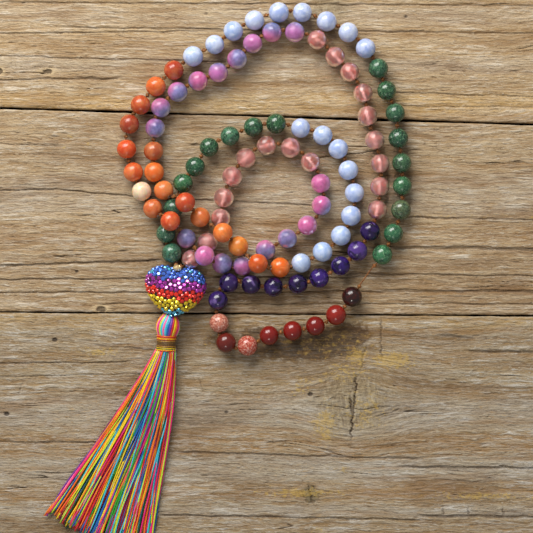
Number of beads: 107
